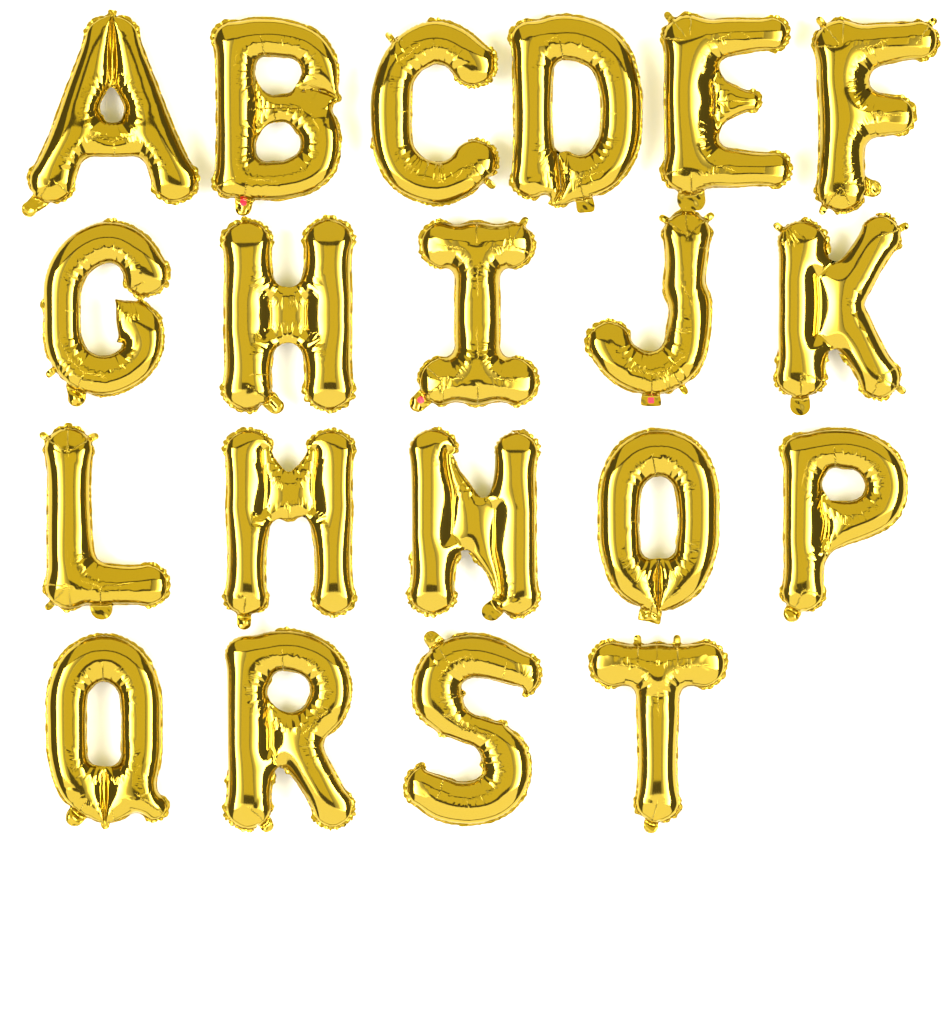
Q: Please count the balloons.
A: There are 20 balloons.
